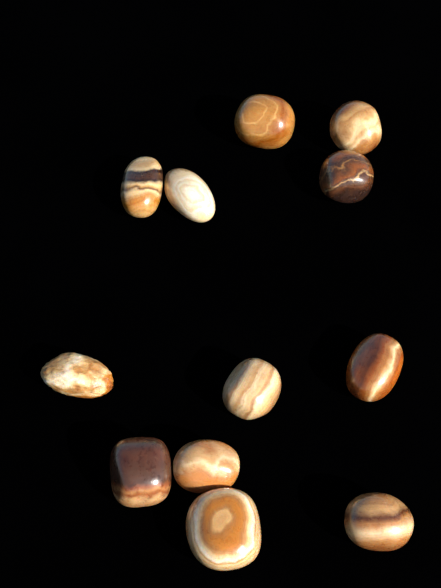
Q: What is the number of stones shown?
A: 12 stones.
